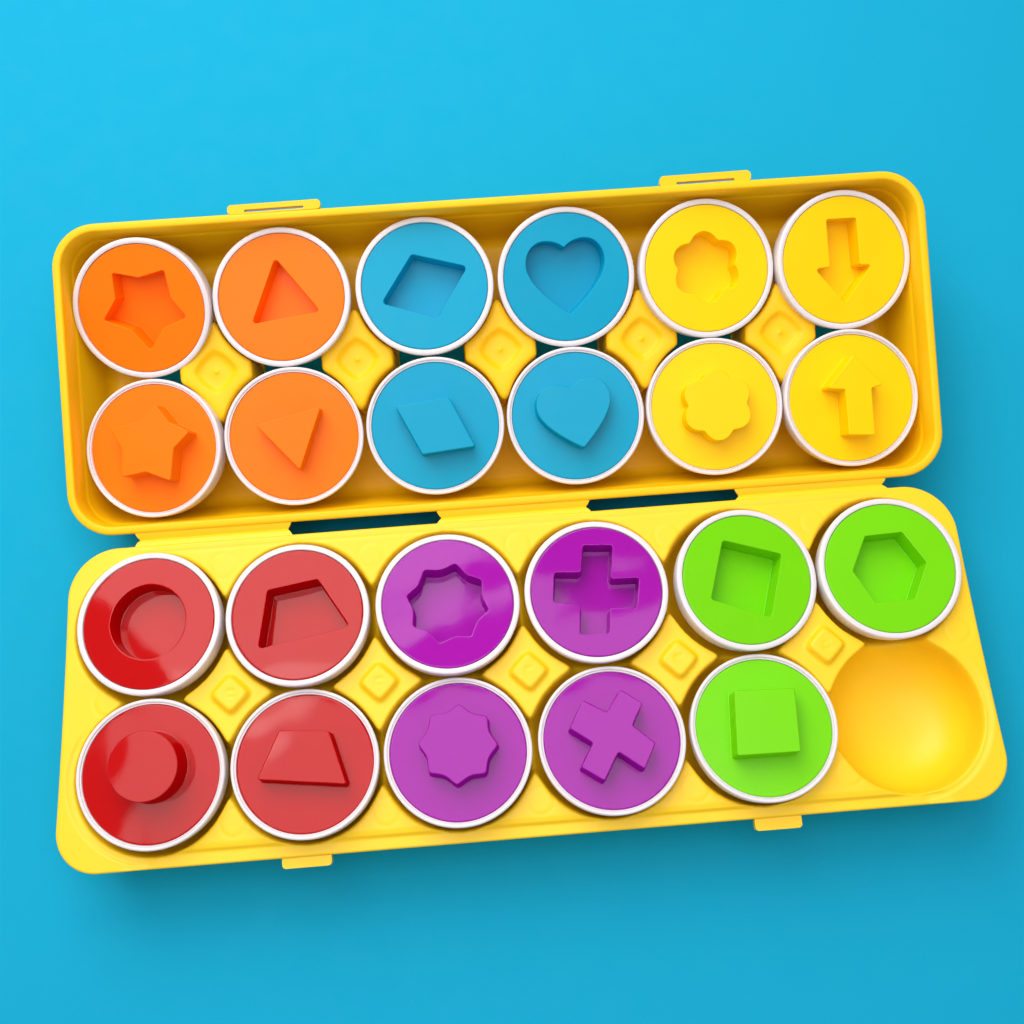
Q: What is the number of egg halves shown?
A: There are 23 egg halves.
